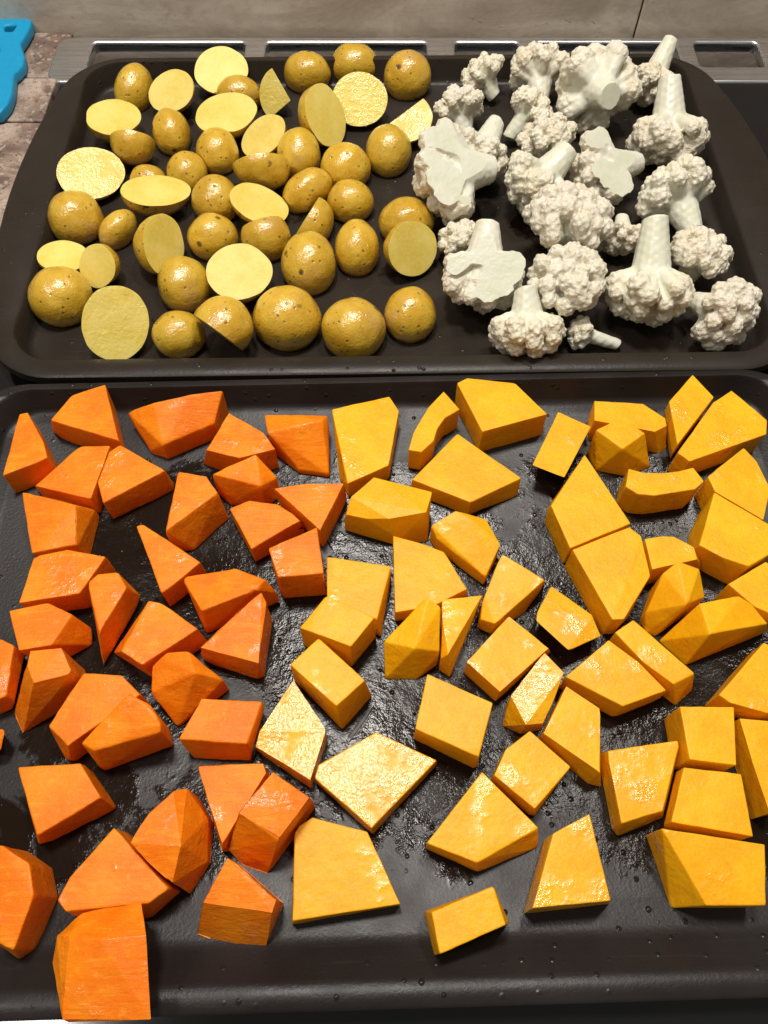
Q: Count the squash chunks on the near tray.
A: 47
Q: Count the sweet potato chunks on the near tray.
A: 35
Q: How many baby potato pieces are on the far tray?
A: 50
